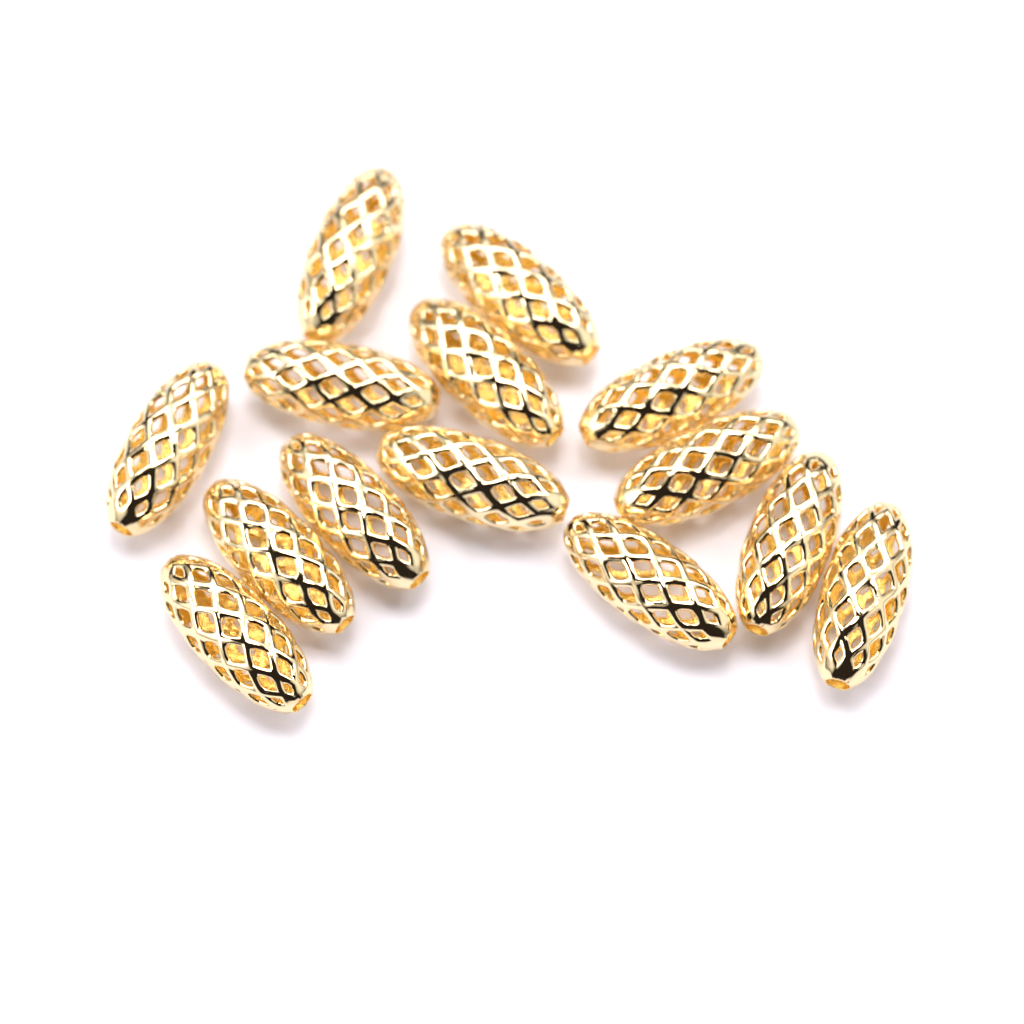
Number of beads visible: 14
